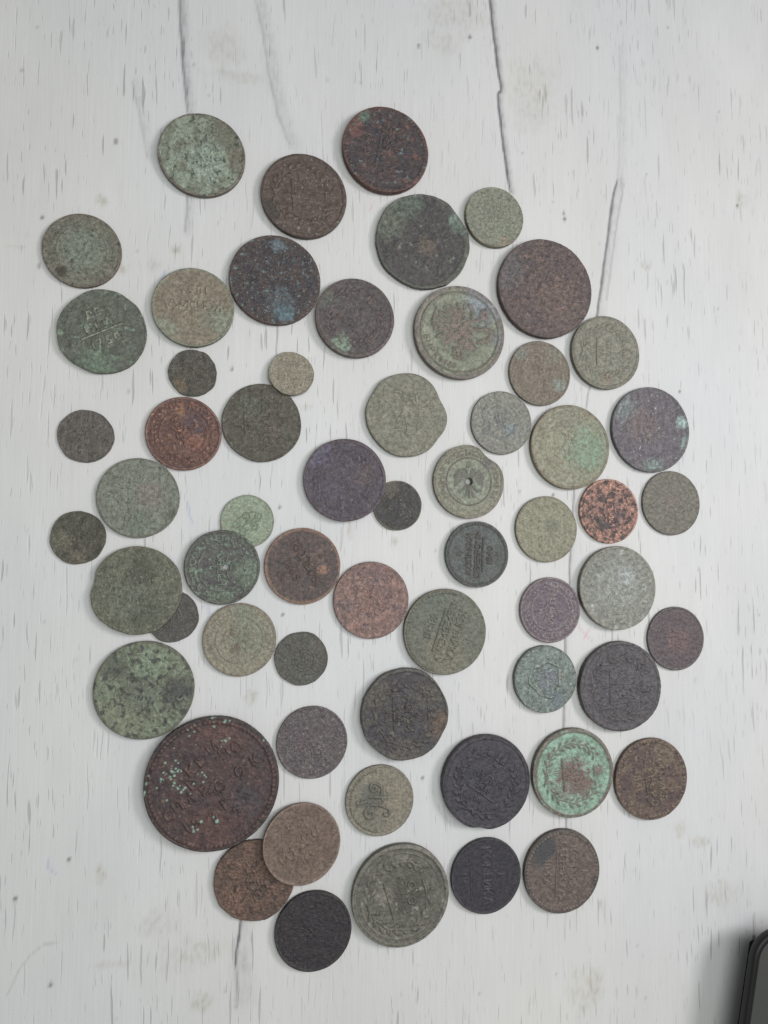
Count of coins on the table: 60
